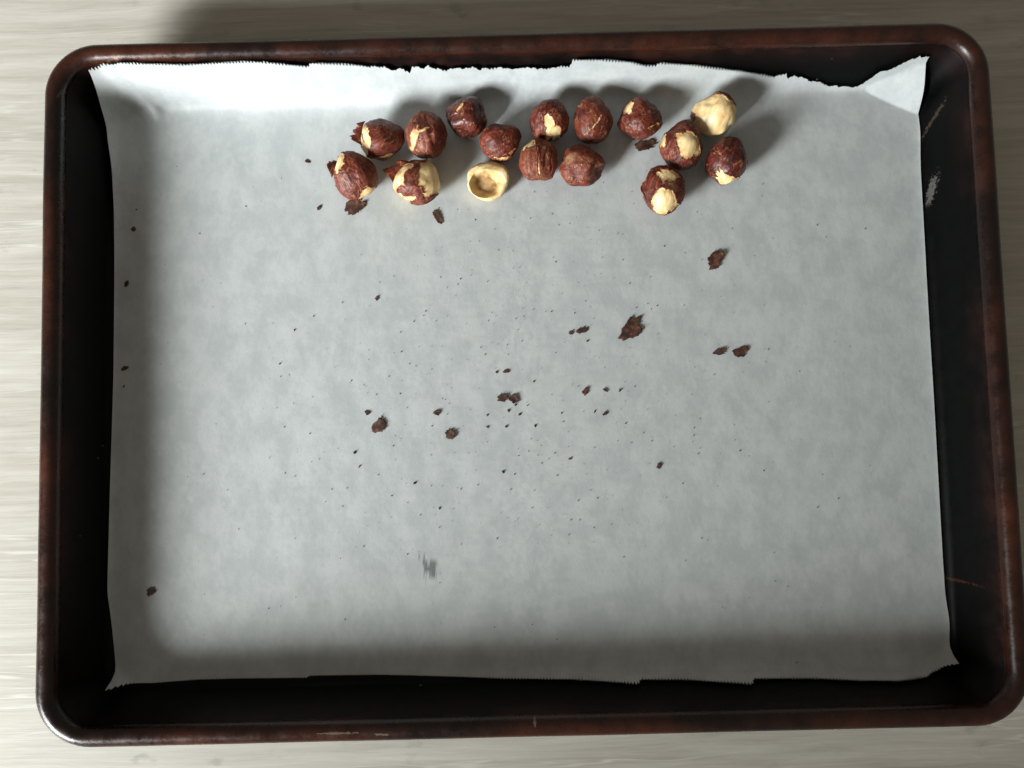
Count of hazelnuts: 16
